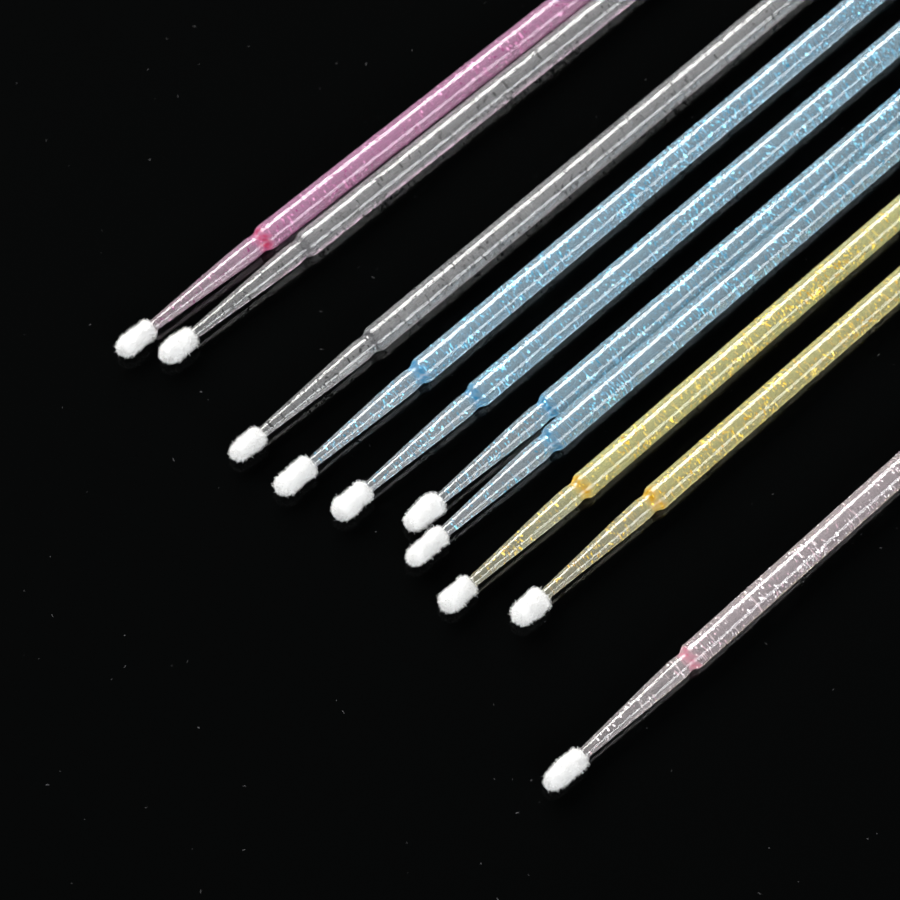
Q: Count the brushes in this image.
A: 10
